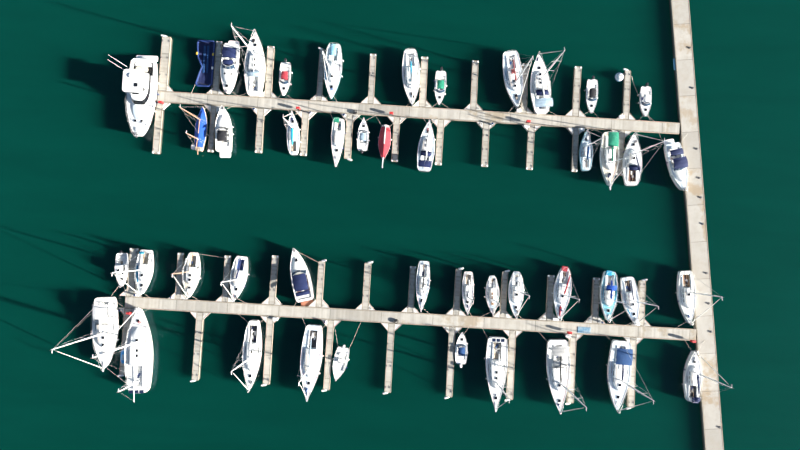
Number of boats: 46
